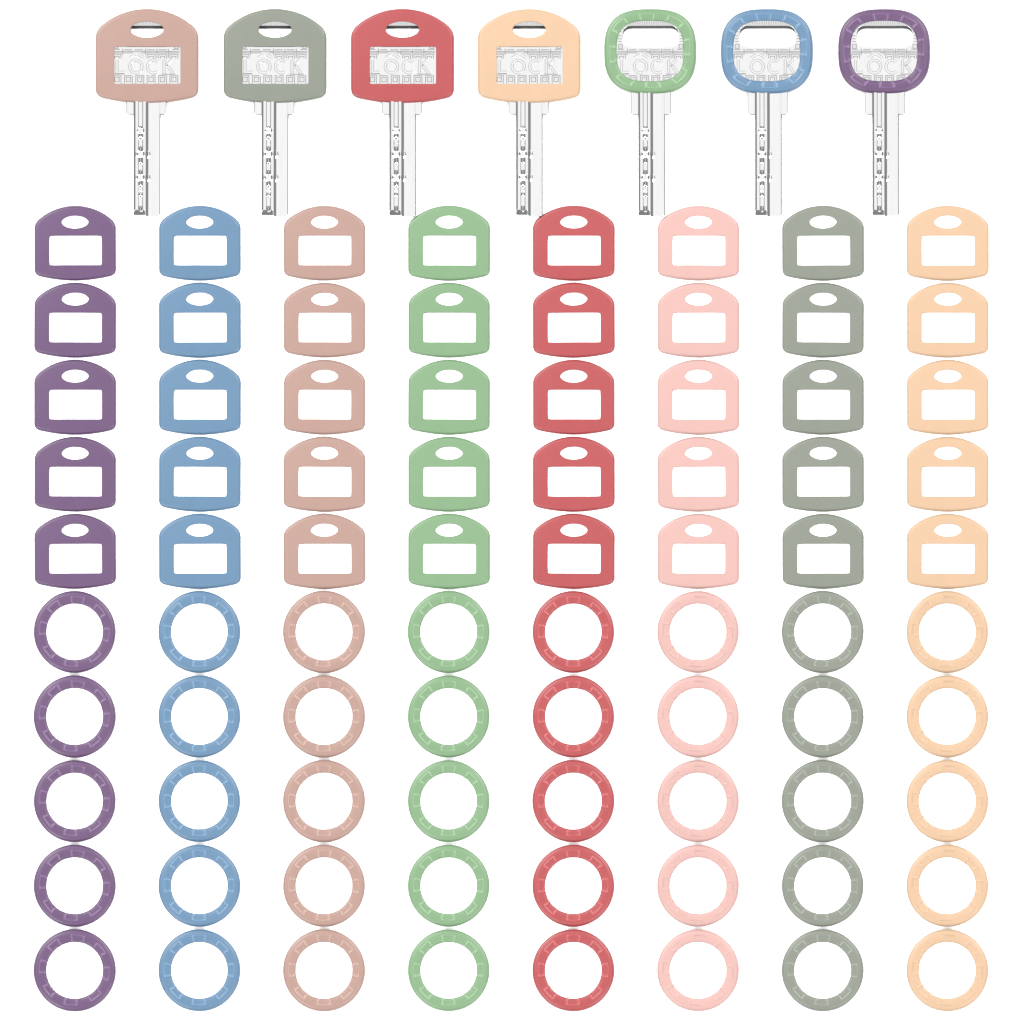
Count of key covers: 40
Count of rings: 40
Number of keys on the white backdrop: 7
